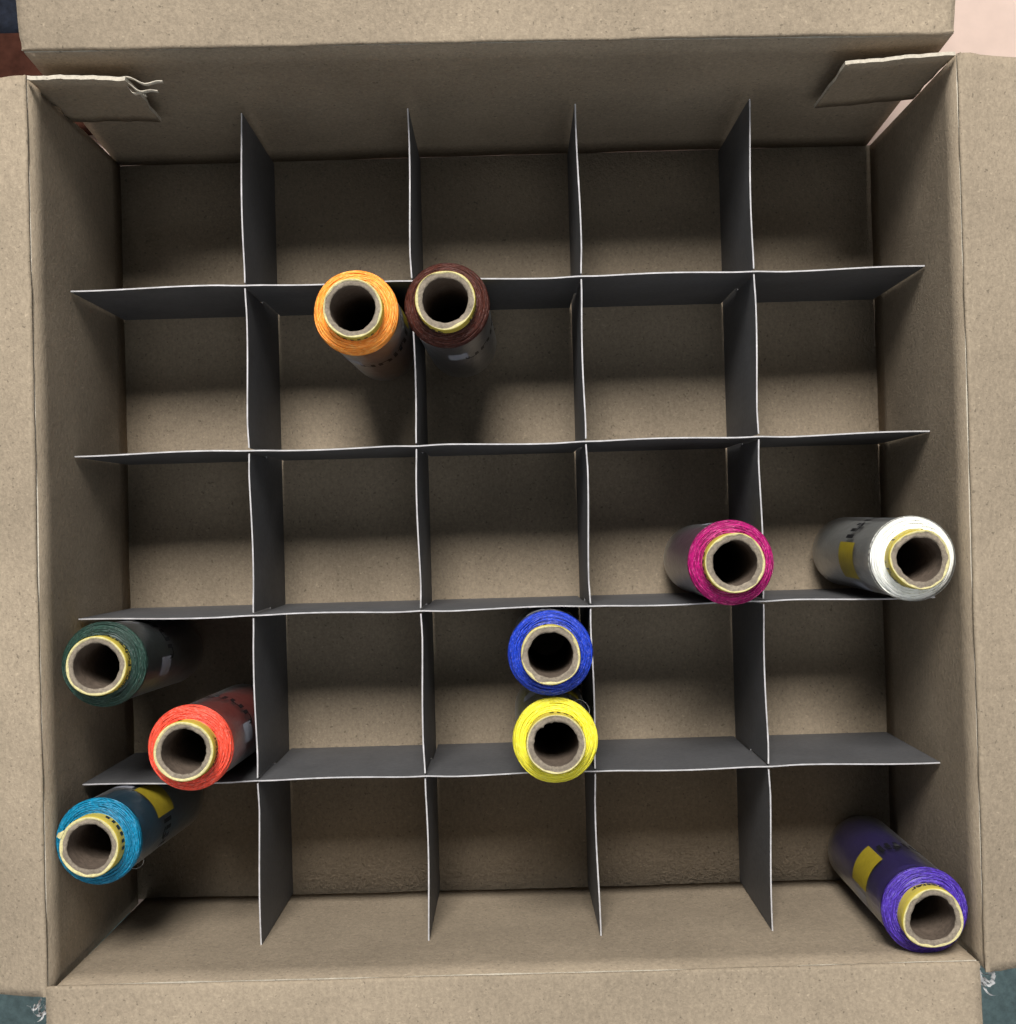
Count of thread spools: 10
